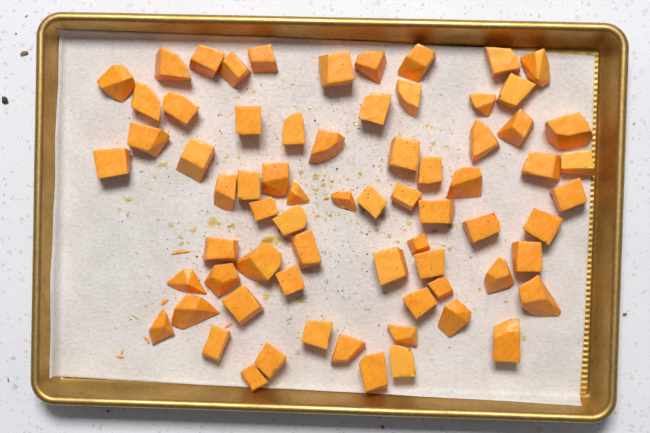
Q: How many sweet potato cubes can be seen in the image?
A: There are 70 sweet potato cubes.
